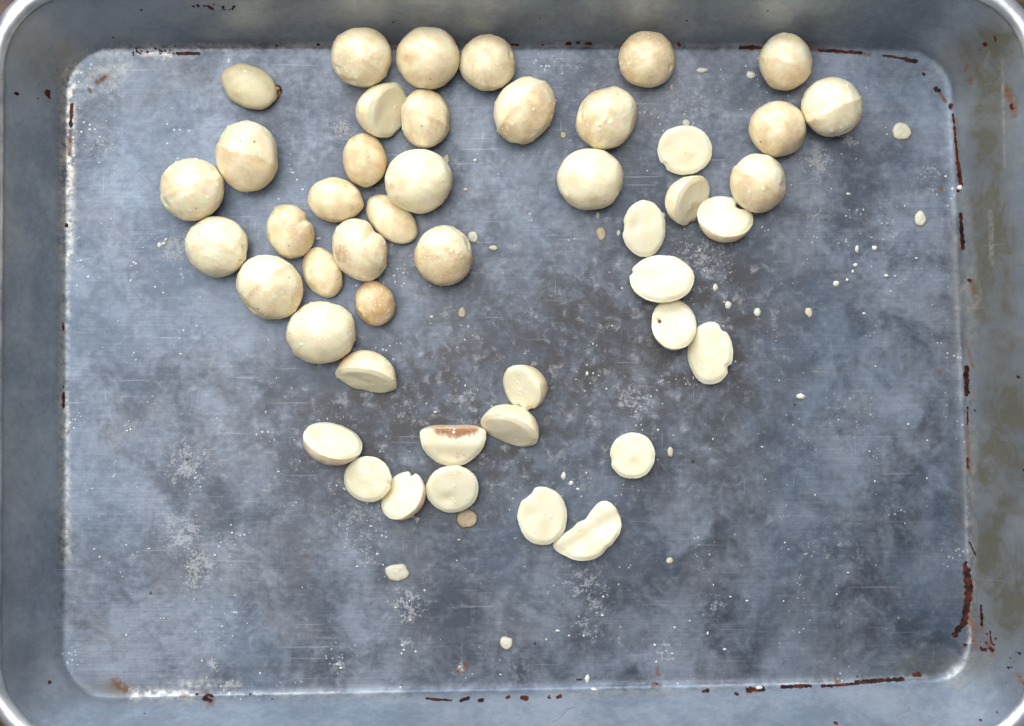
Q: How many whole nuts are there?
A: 27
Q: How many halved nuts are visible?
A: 19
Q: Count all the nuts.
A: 46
